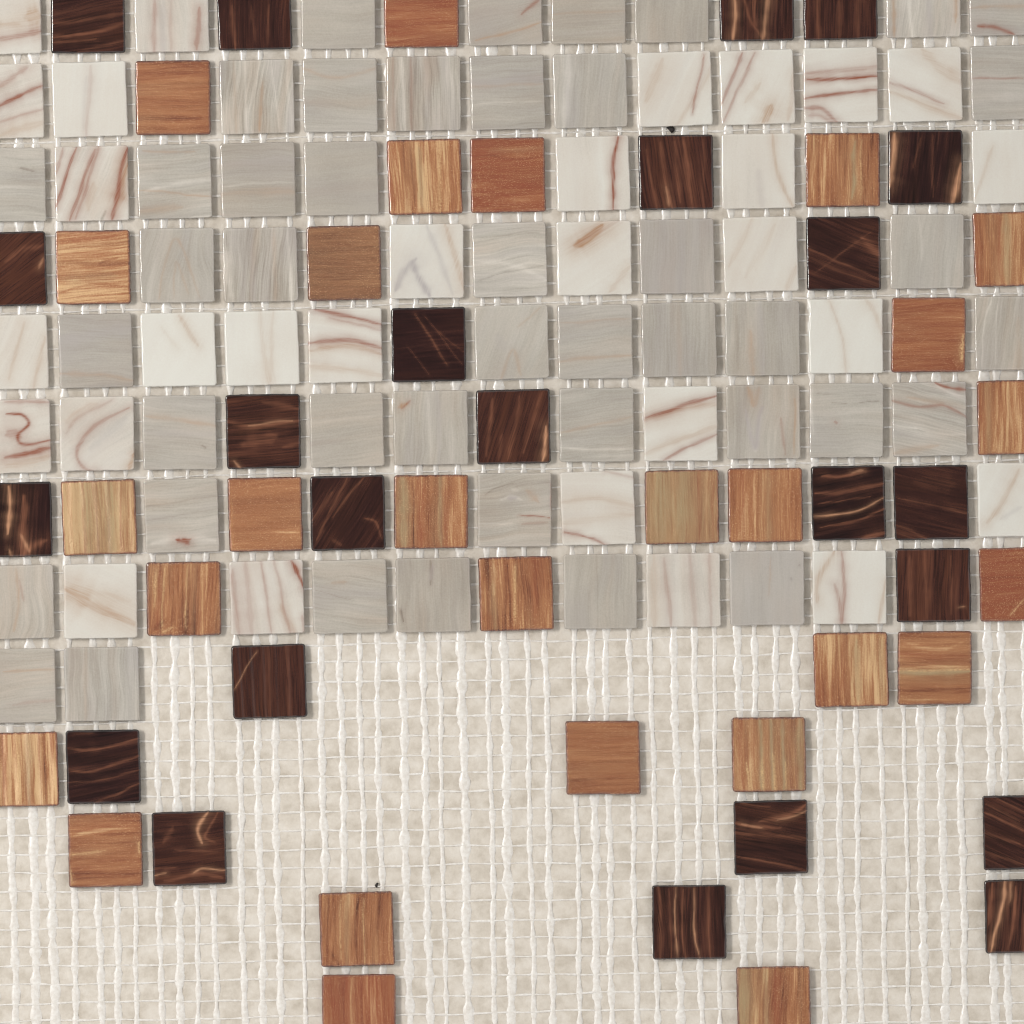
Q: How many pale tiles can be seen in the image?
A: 72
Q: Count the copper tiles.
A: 27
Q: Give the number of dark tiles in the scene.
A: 23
